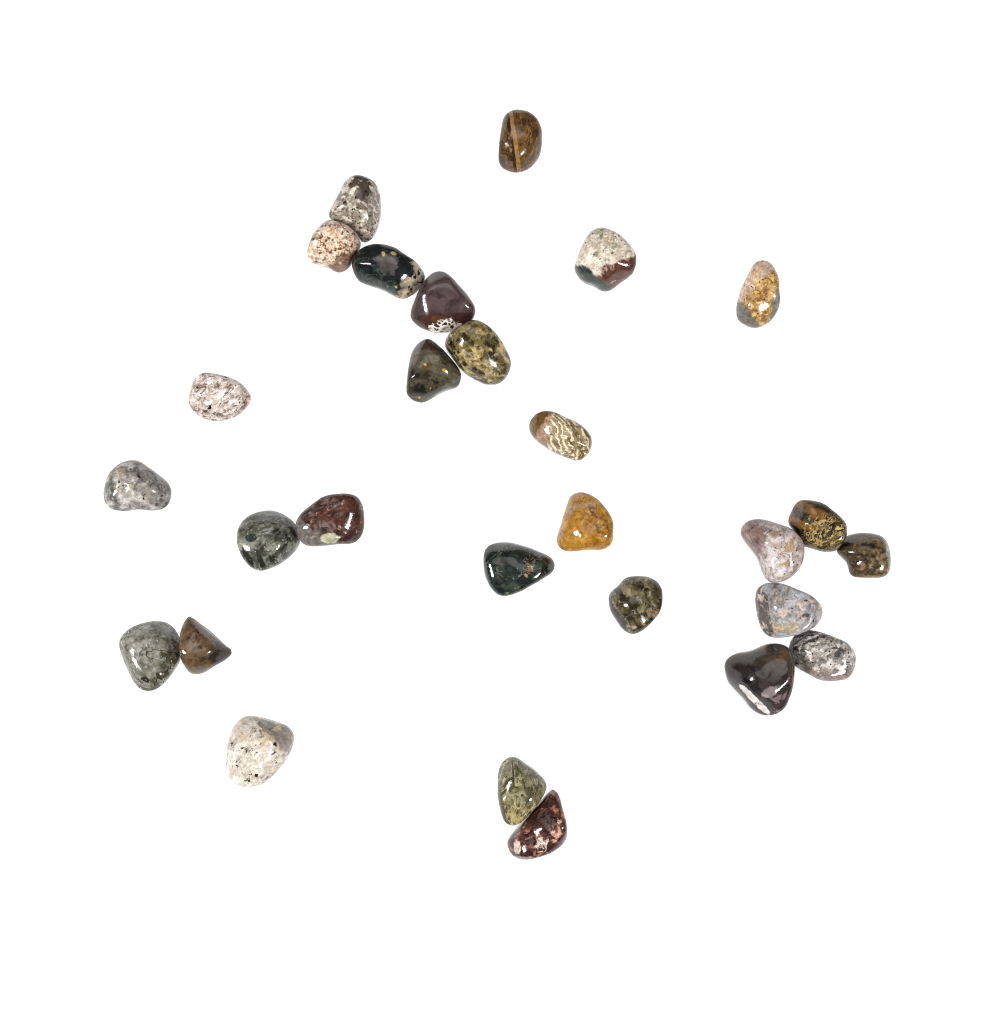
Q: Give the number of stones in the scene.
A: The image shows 28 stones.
